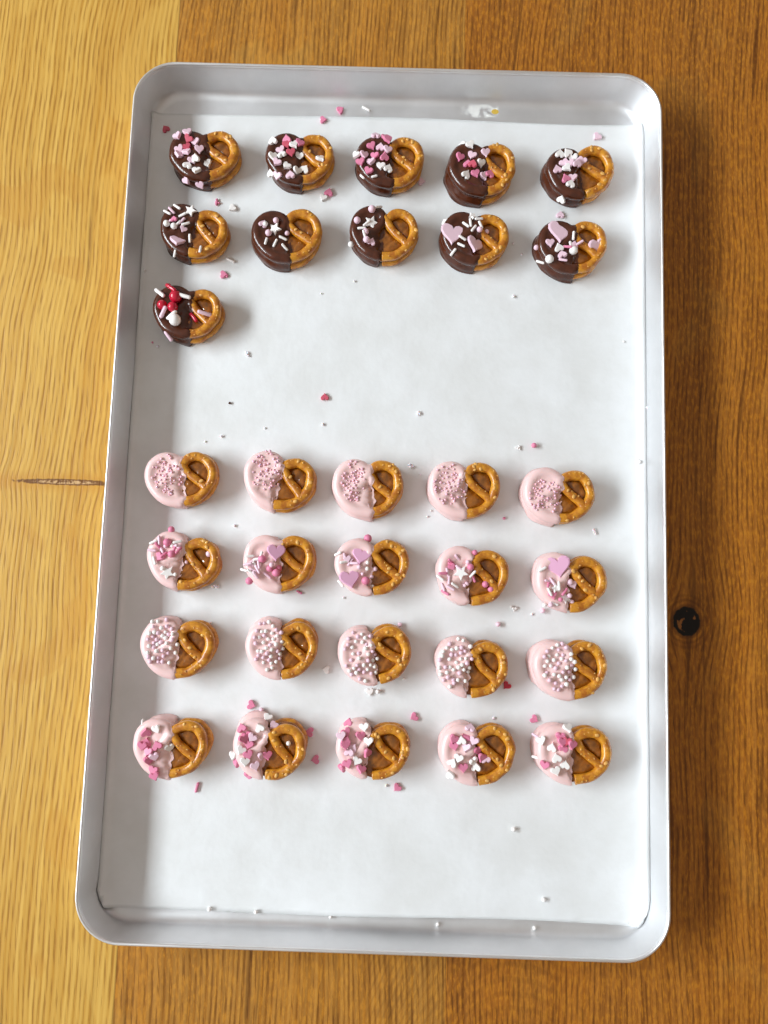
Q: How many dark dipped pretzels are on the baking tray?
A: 11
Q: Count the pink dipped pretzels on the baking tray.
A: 20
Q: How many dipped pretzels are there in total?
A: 31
